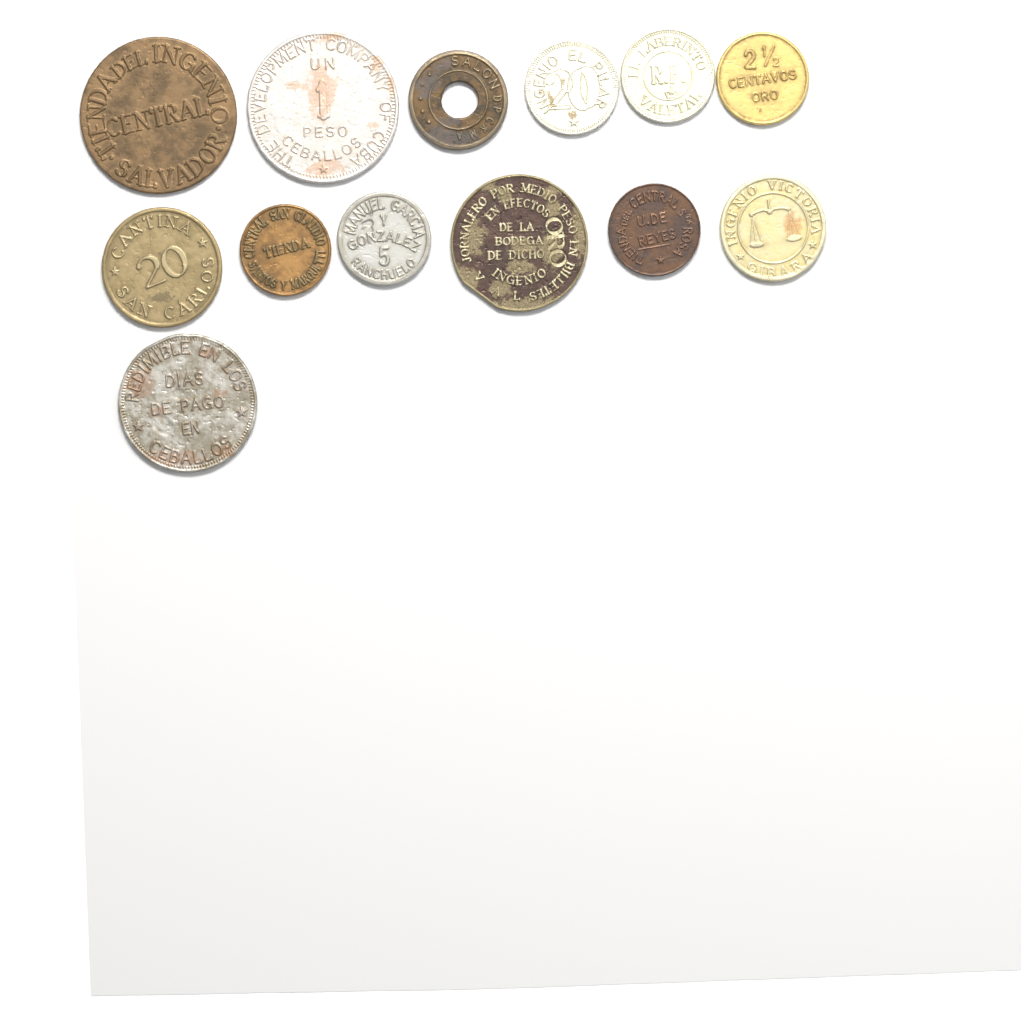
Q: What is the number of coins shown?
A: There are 13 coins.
